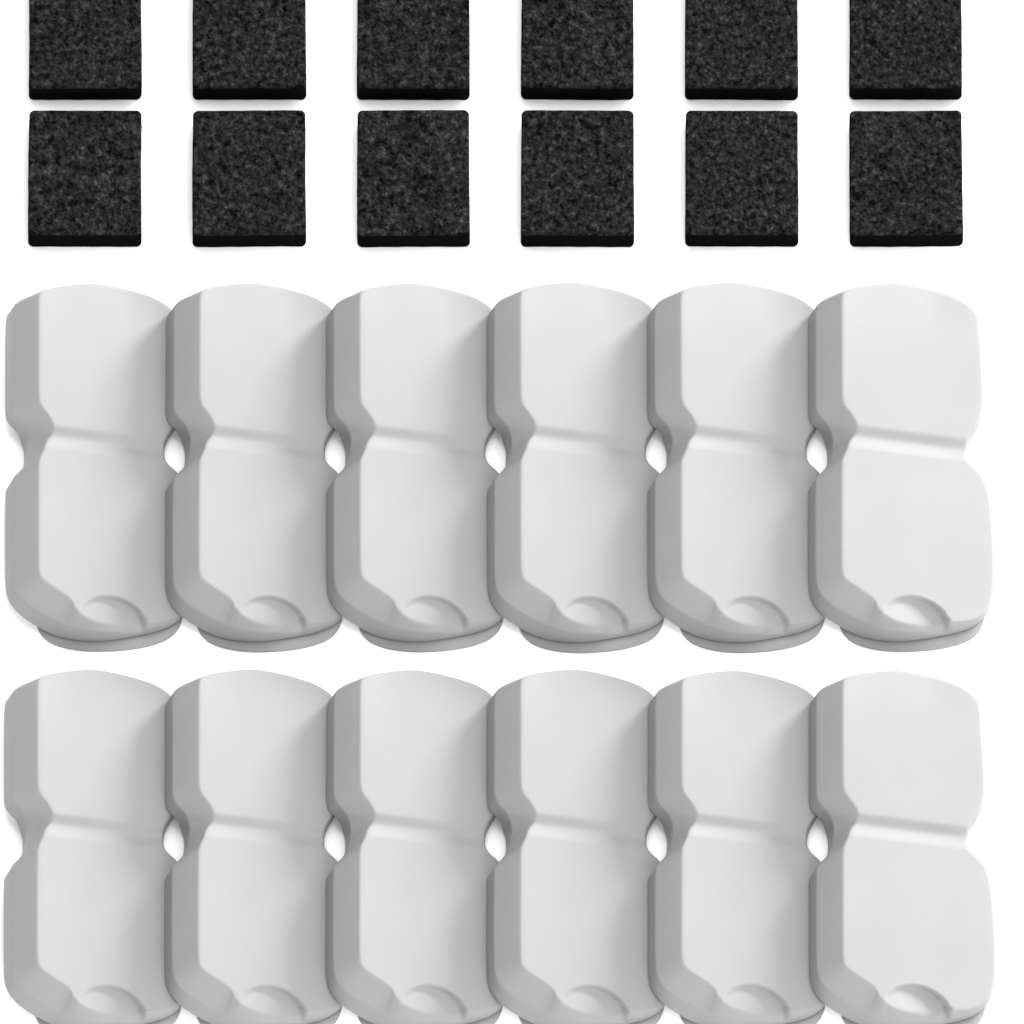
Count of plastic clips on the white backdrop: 12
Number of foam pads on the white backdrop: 12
